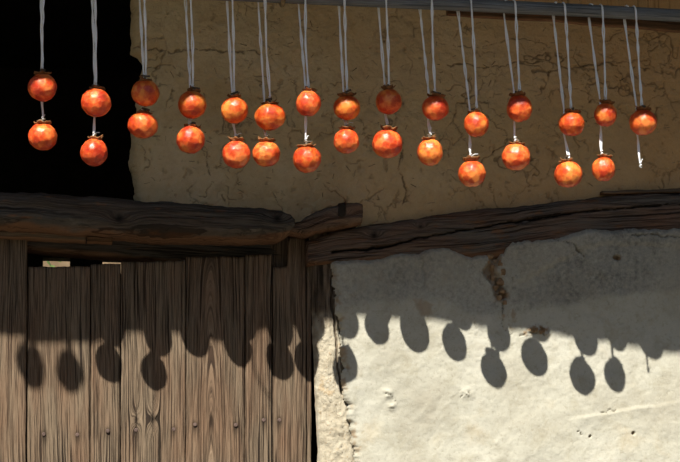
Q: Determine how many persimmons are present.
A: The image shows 29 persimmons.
